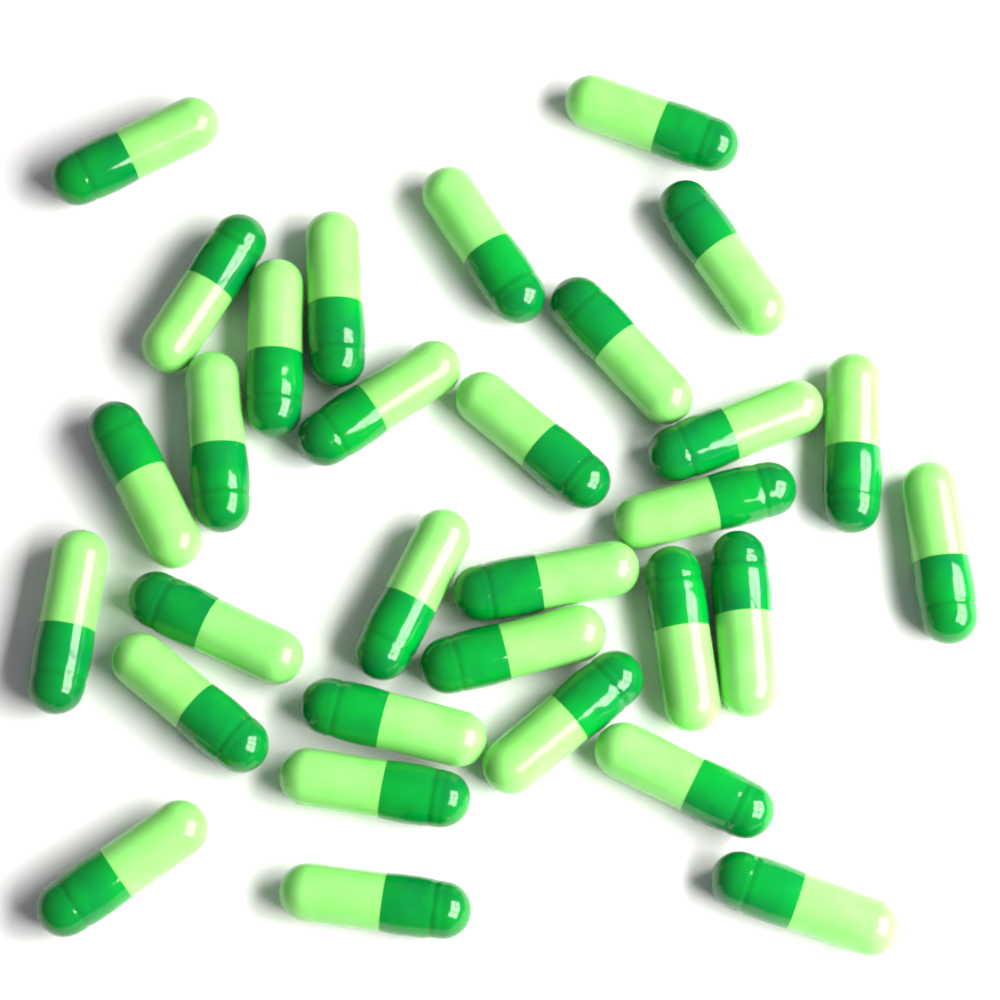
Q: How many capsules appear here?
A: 31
